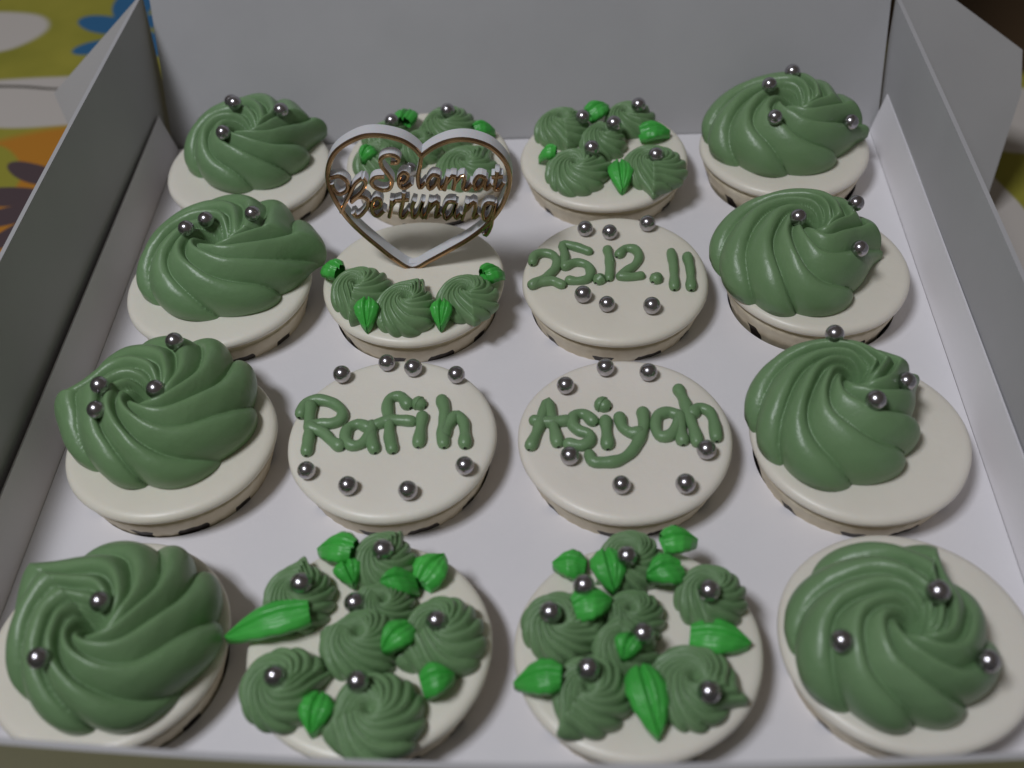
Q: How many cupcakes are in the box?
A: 16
